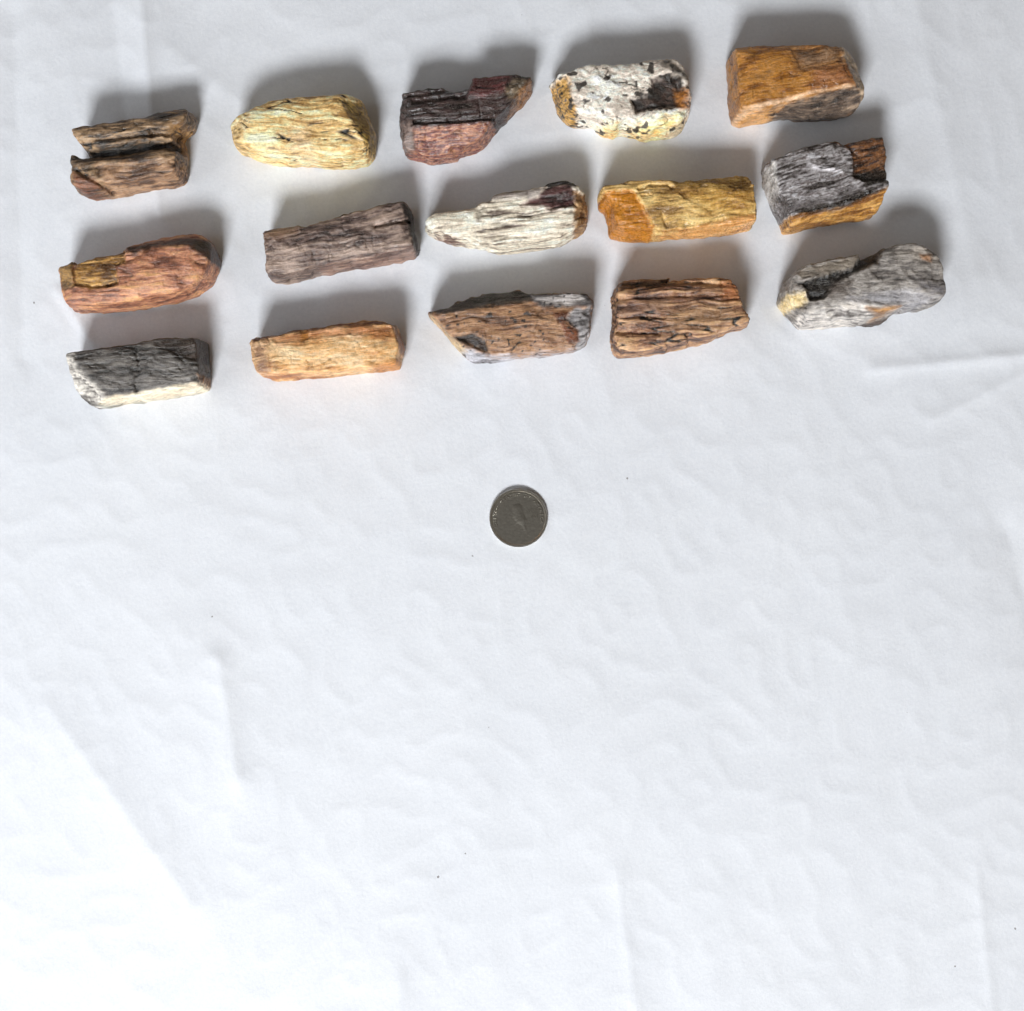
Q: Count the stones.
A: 15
